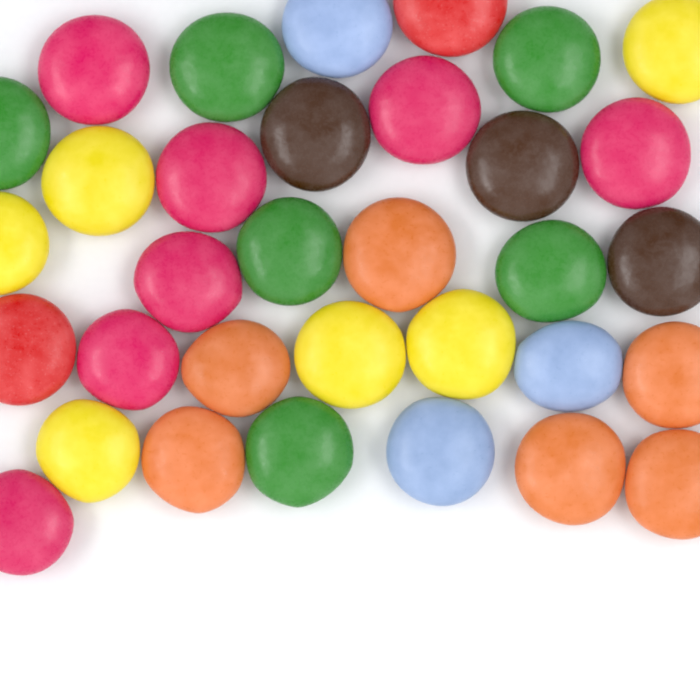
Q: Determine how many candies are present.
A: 33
